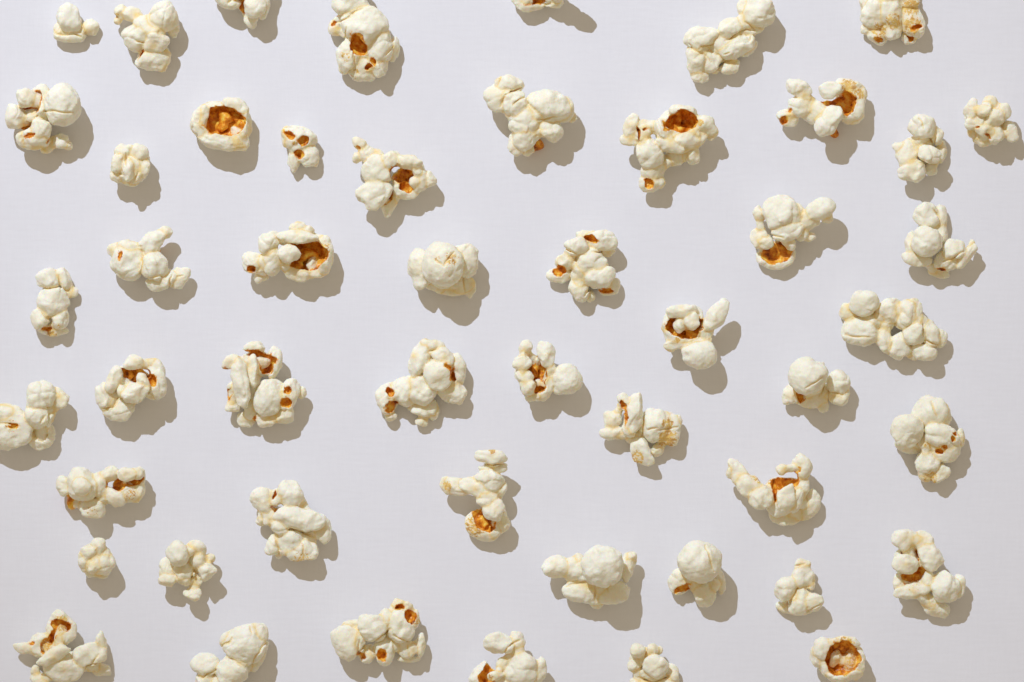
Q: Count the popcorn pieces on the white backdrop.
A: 50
